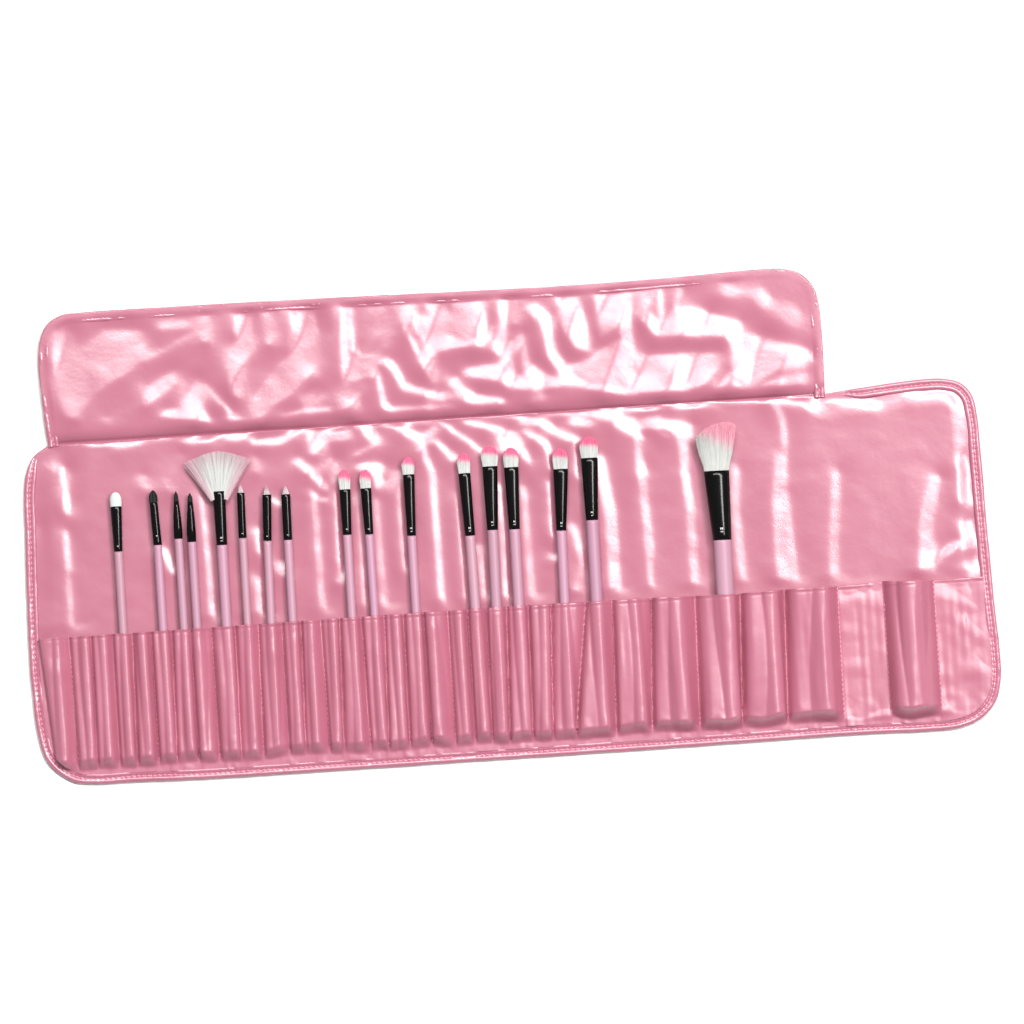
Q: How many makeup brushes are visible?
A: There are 17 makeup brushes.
